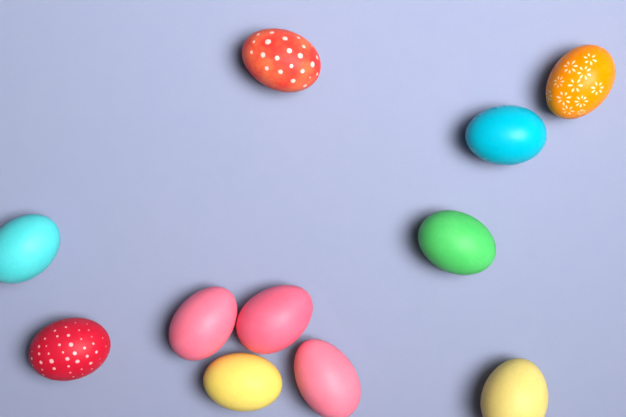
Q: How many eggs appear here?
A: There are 11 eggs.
